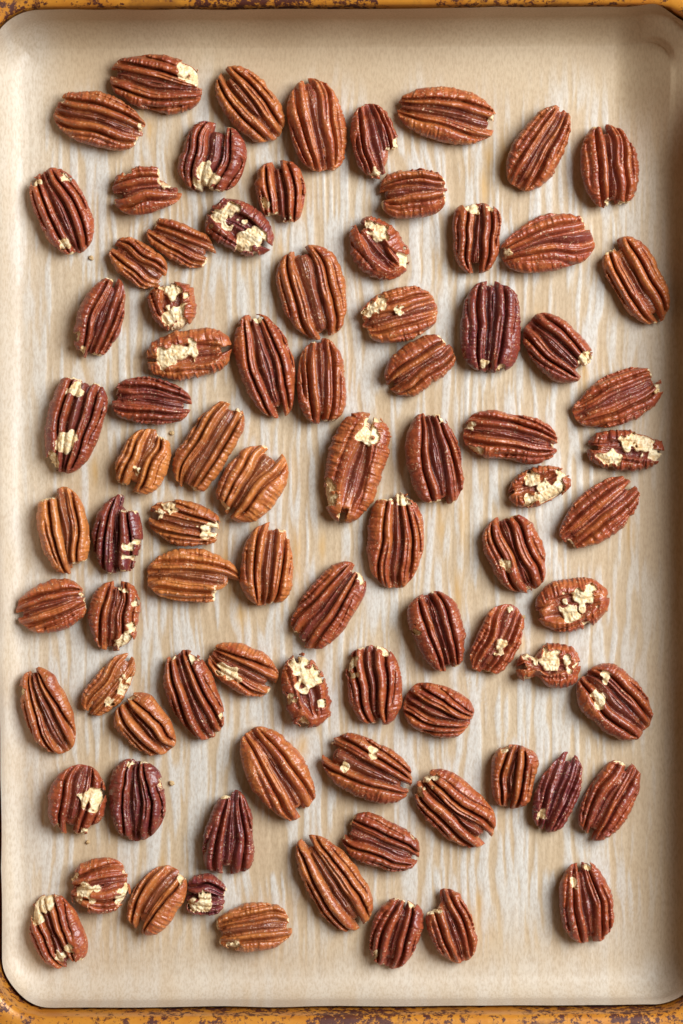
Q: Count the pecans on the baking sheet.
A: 84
